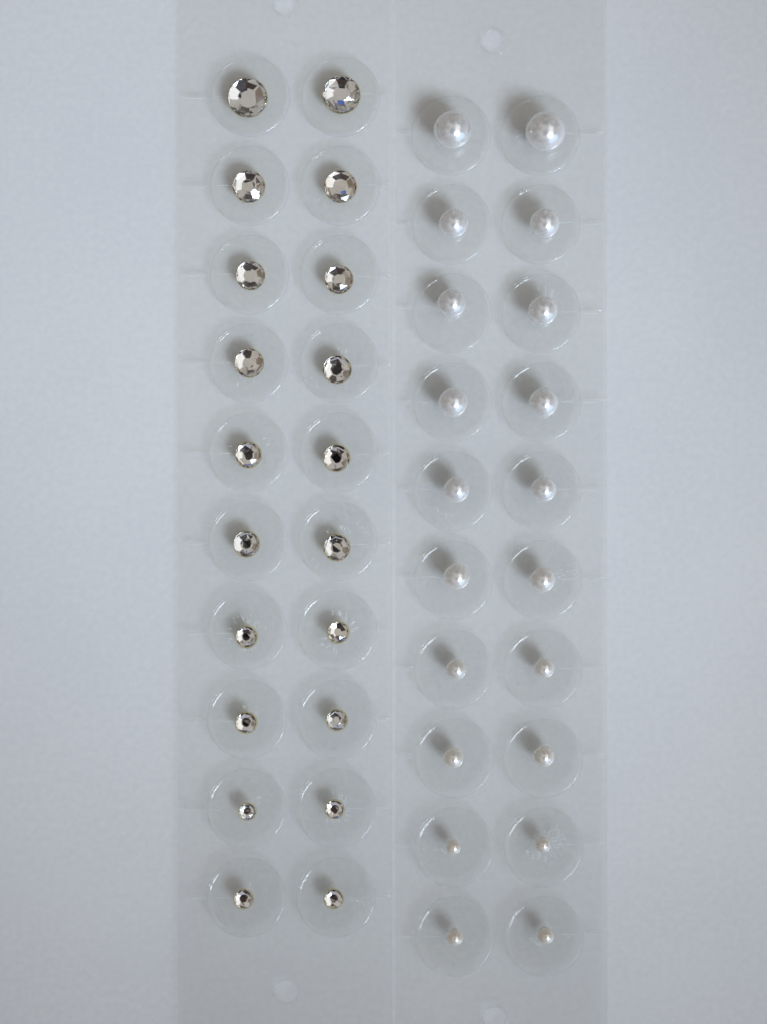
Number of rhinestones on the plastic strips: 20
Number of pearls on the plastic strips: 20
